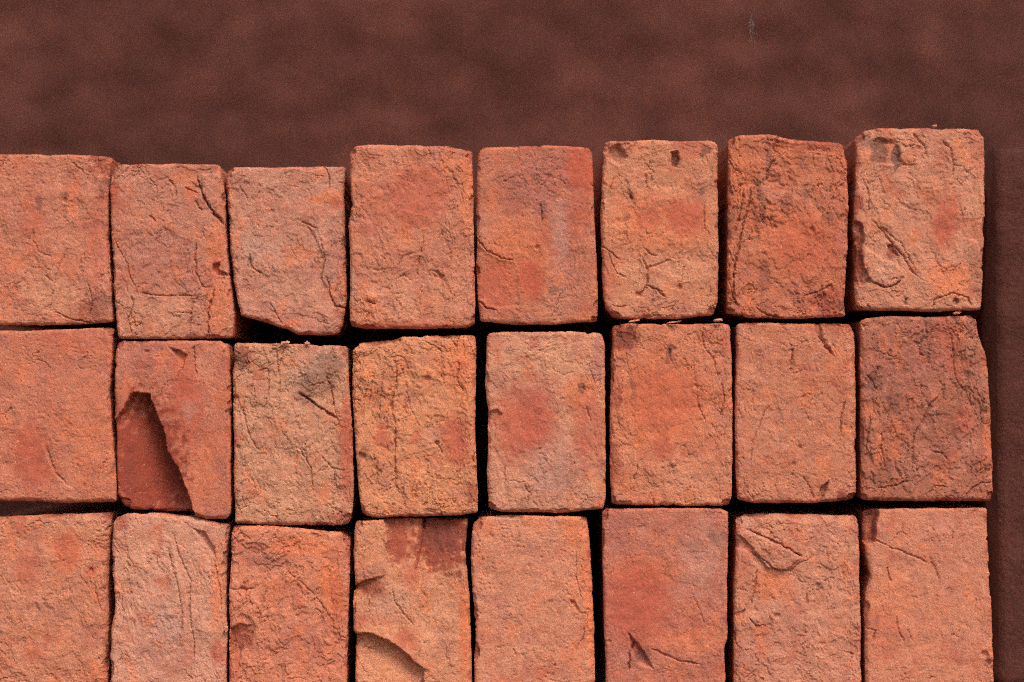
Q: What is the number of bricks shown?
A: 24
